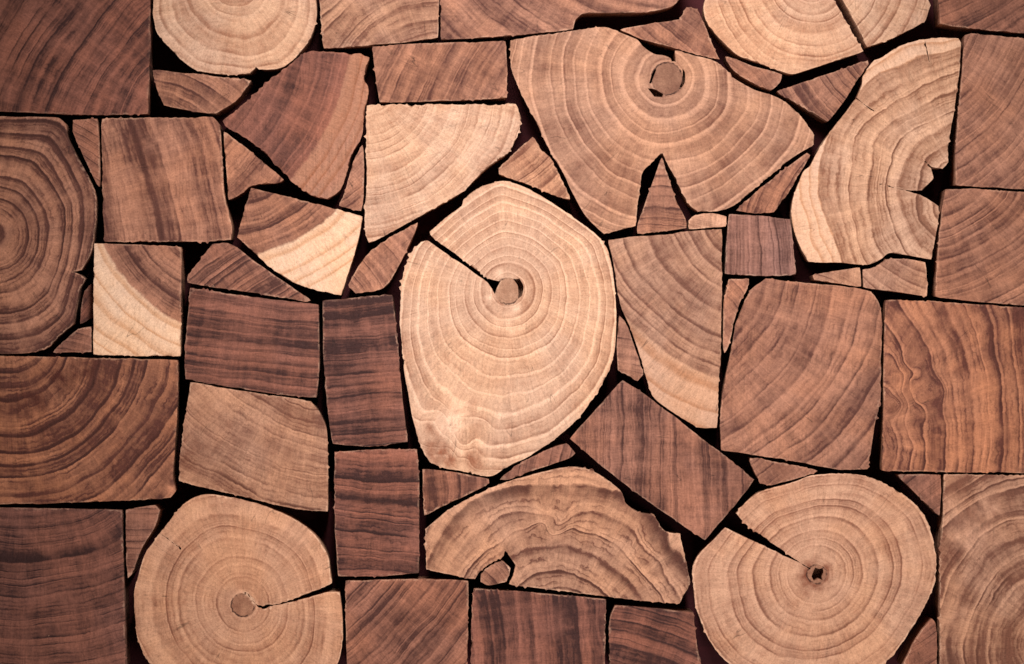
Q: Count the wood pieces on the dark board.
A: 63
